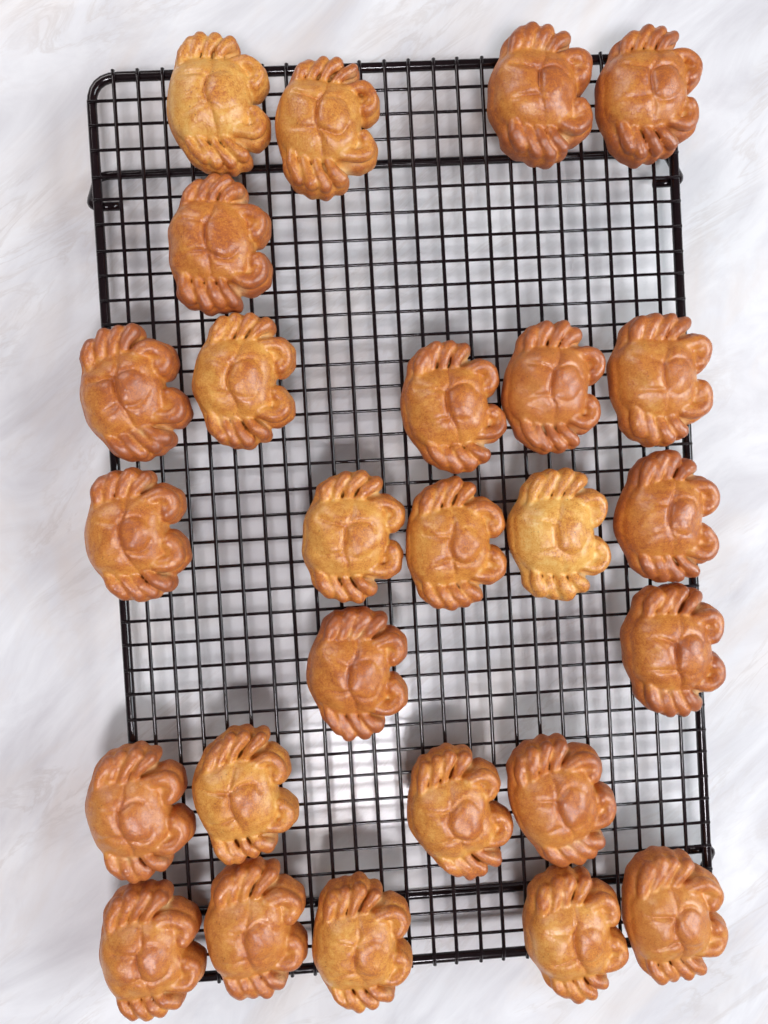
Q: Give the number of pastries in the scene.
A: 26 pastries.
